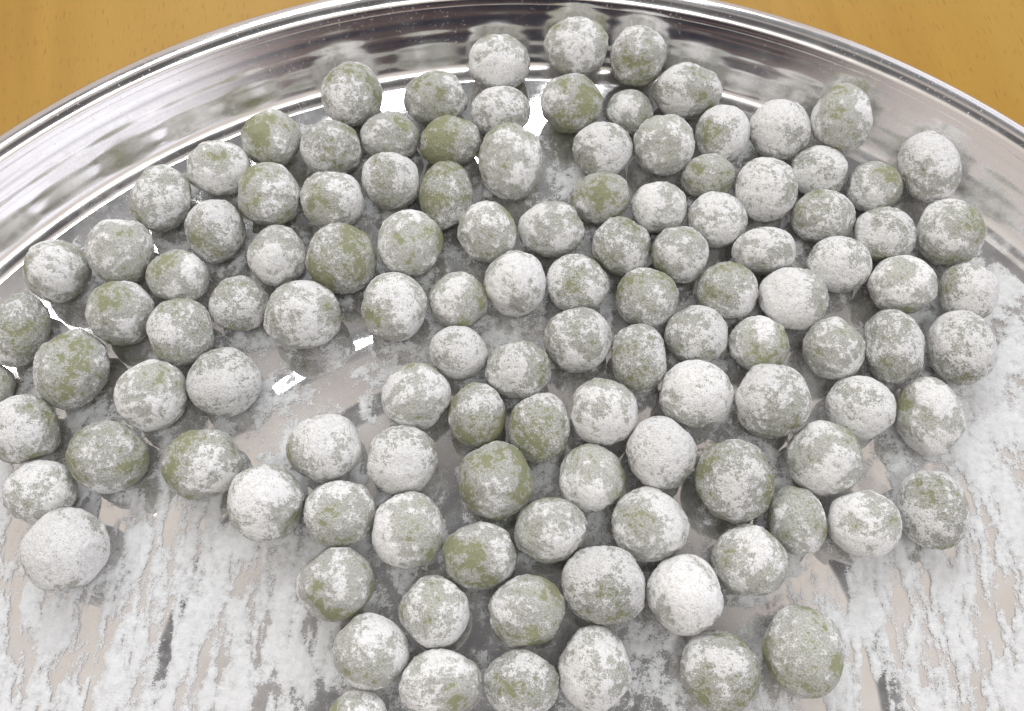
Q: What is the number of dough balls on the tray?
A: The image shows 118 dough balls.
